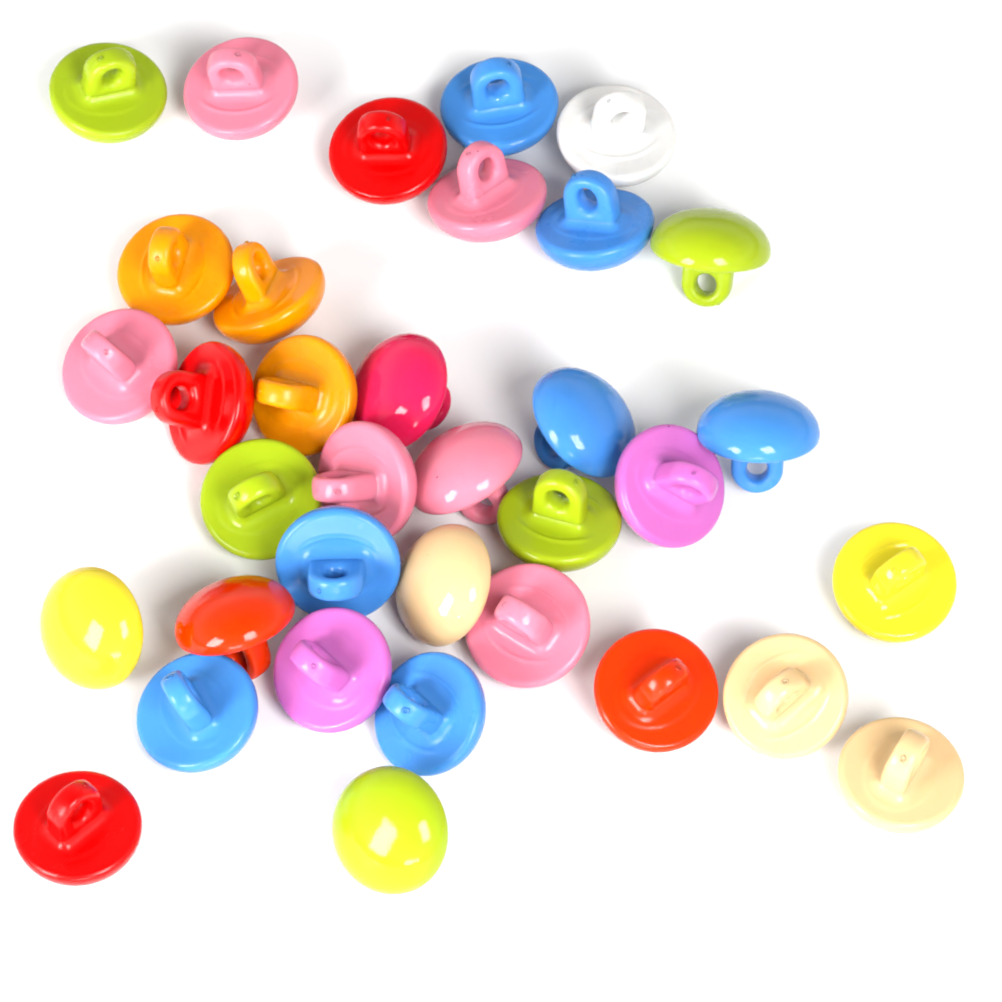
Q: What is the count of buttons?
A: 35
